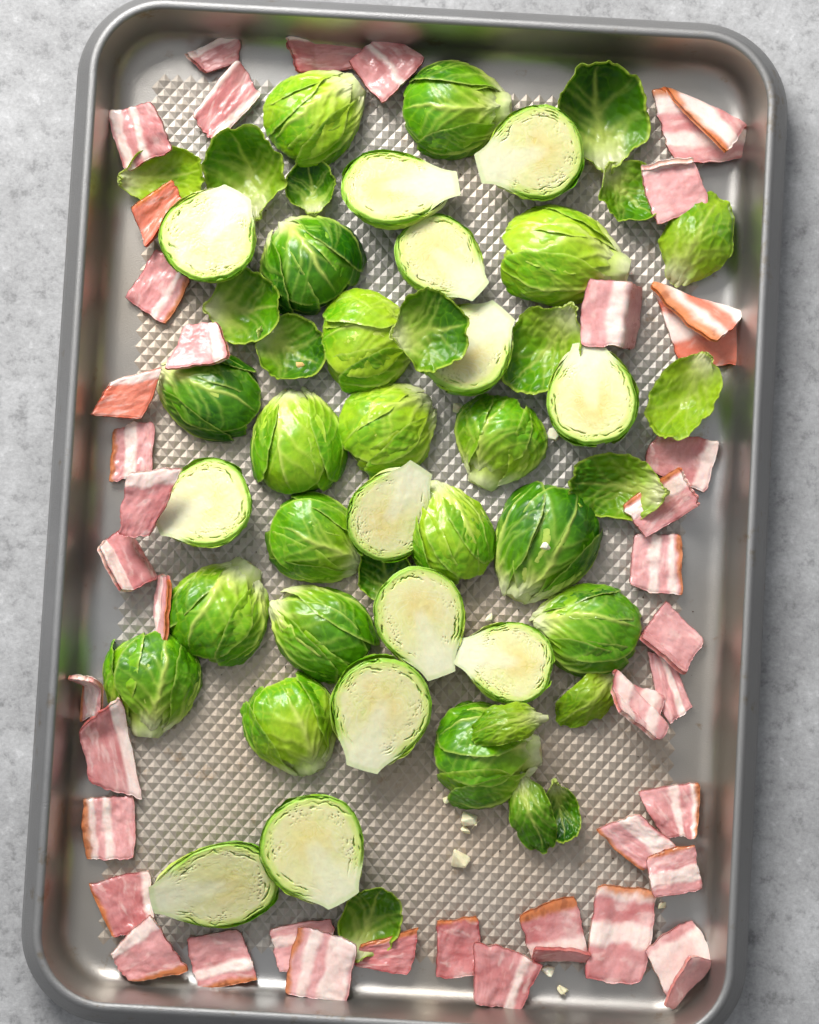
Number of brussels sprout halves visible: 31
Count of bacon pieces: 40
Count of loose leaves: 18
